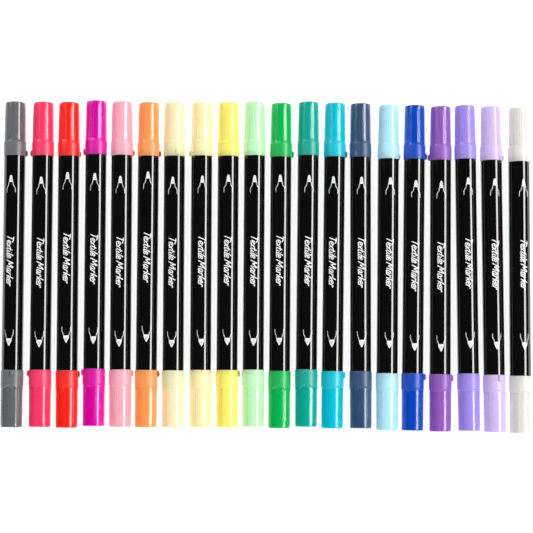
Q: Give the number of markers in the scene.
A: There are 20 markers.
